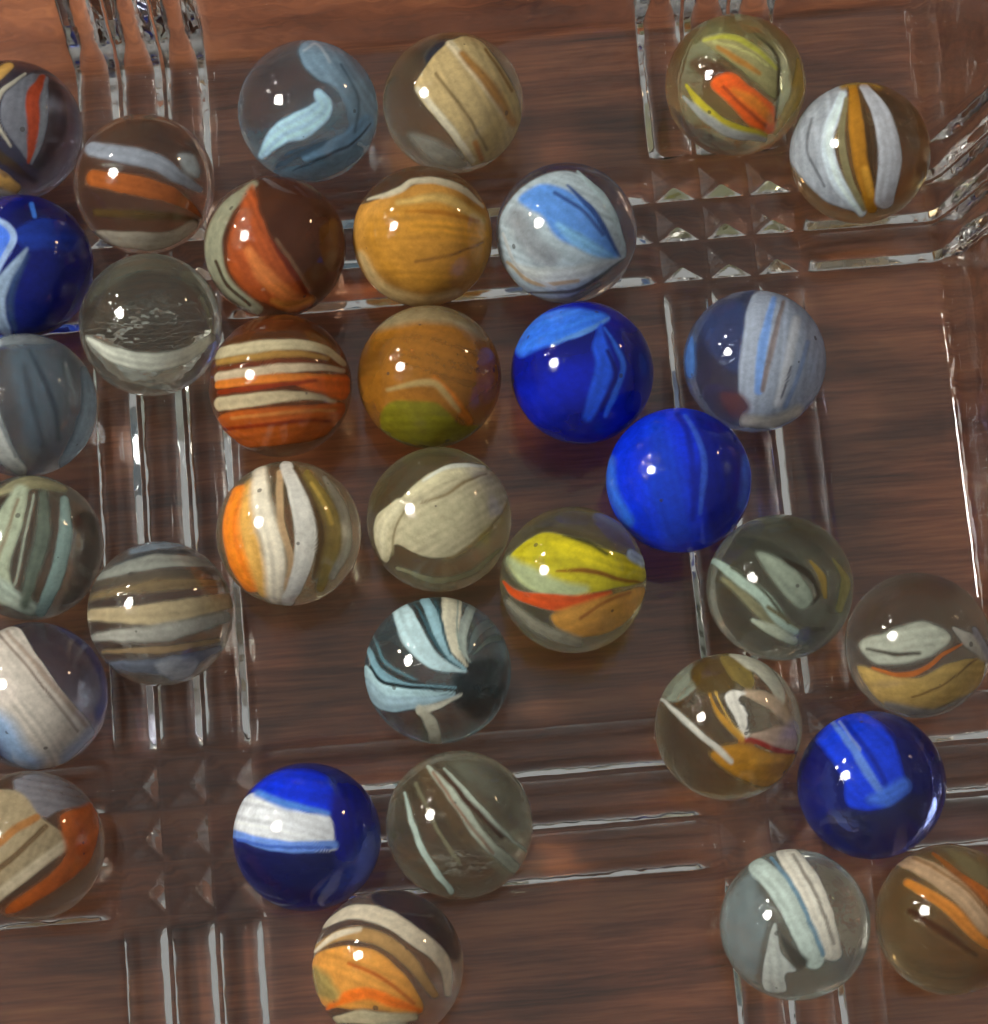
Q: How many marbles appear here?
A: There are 34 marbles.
